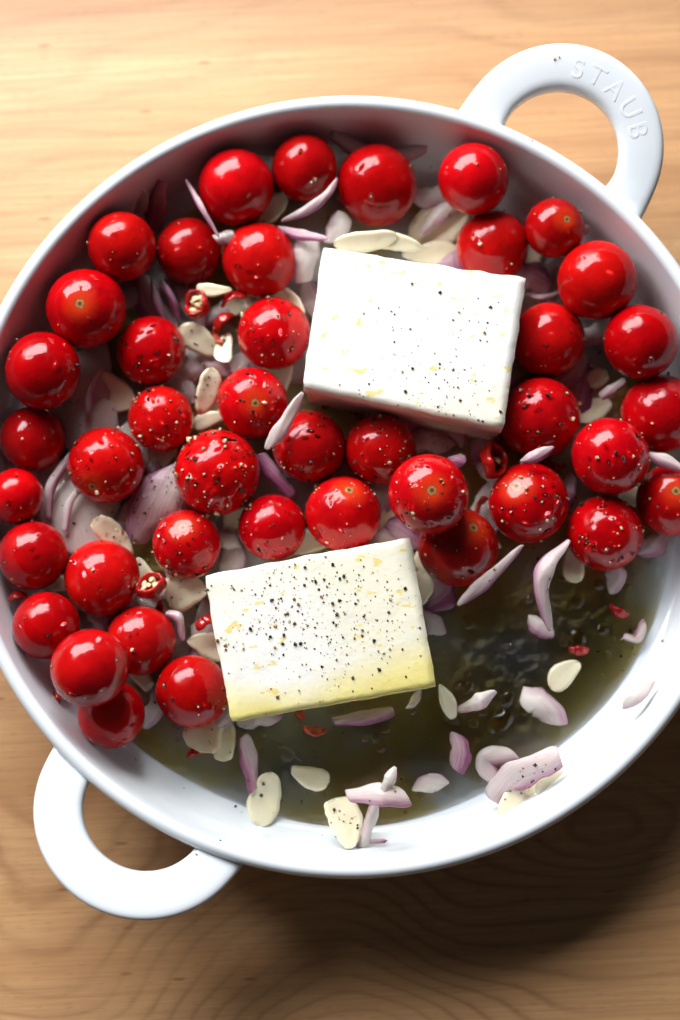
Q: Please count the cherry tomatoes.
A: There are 42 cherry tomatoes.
